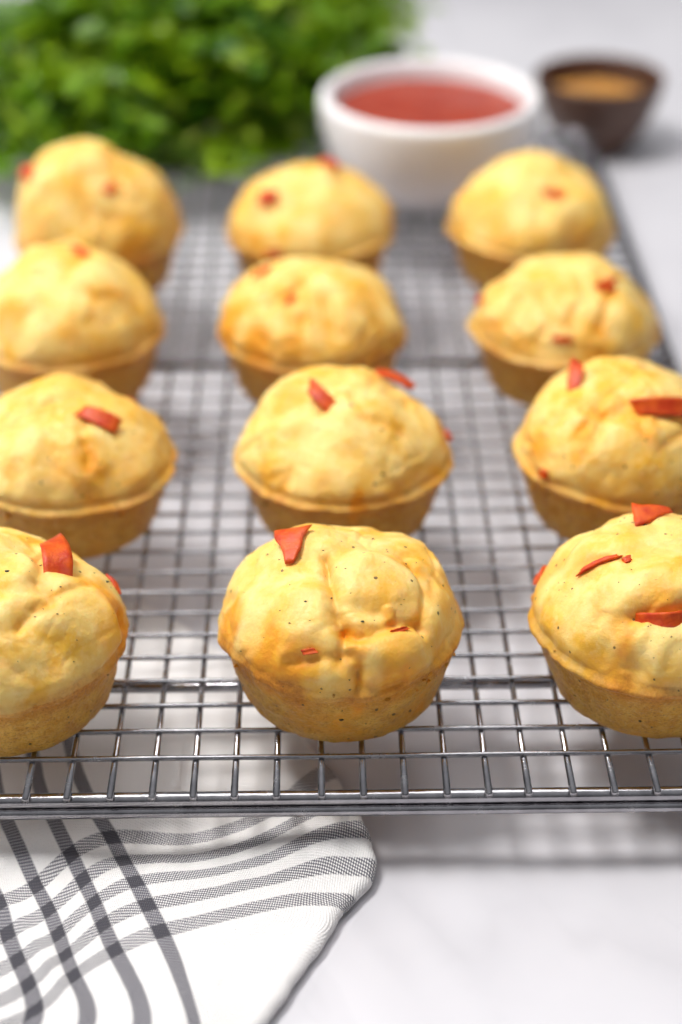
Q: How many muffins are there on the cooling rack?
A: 12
